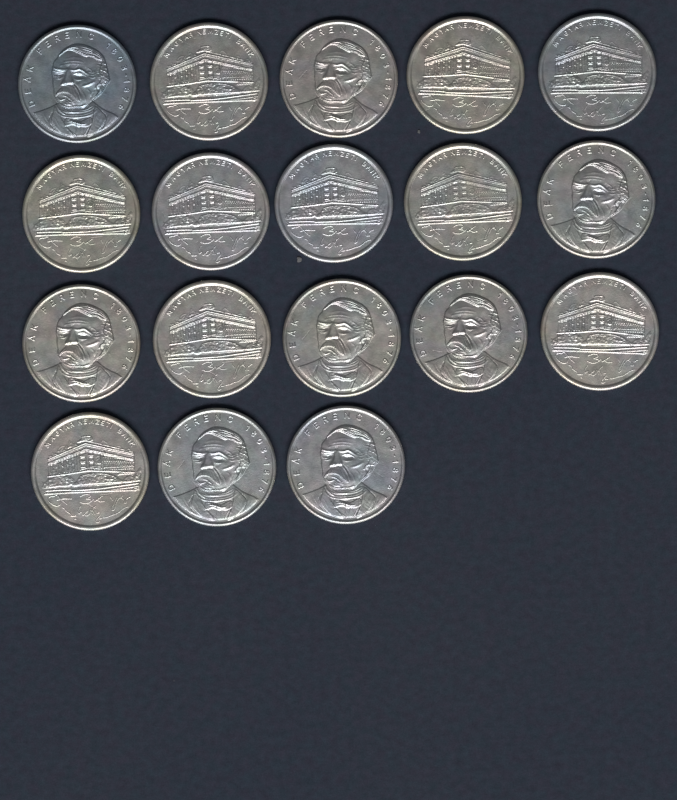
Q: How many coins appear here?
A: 18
